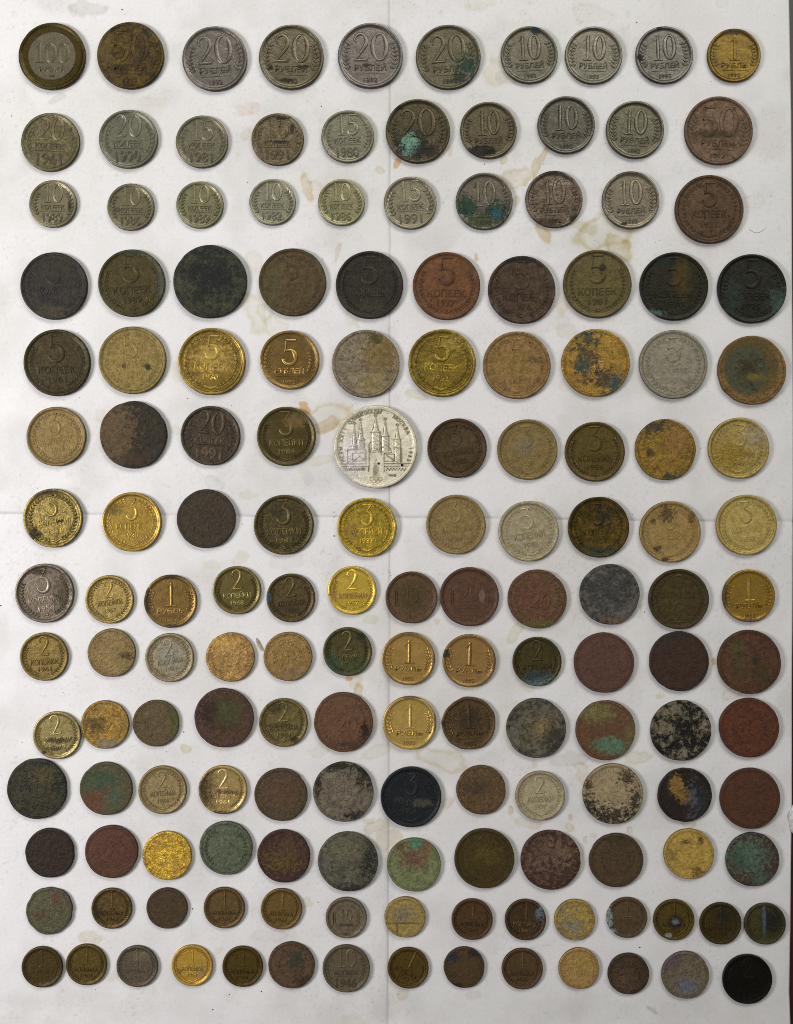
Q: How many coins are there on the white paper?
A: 158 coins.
